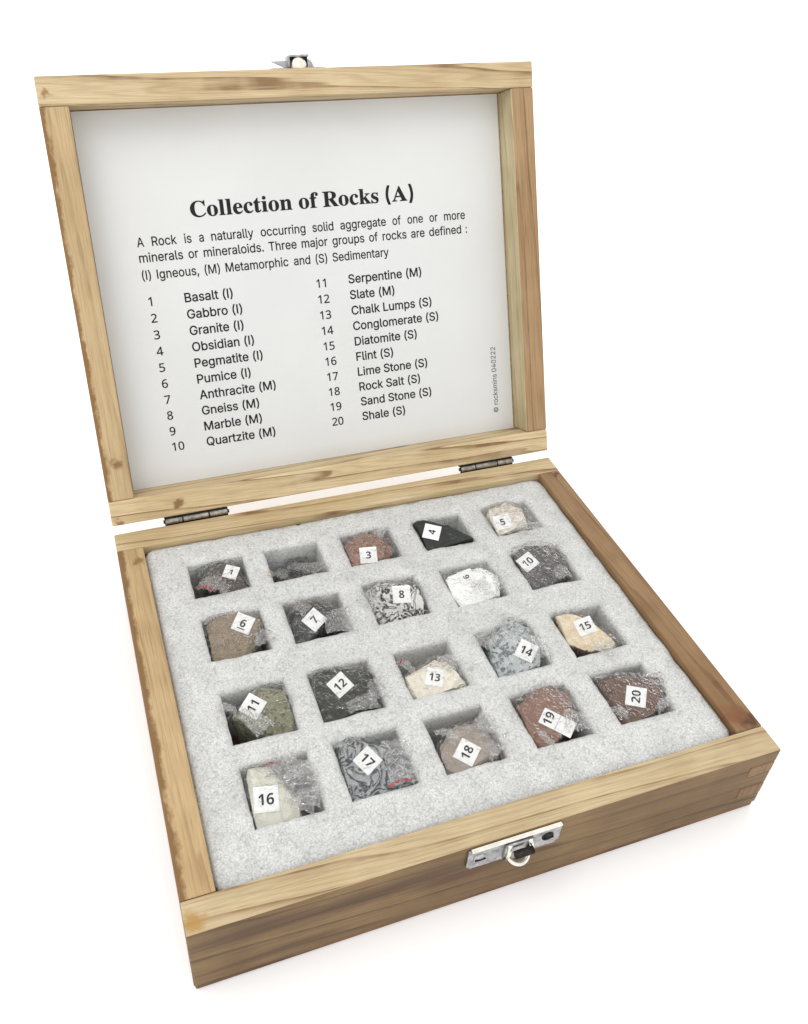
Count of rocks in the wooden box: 20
